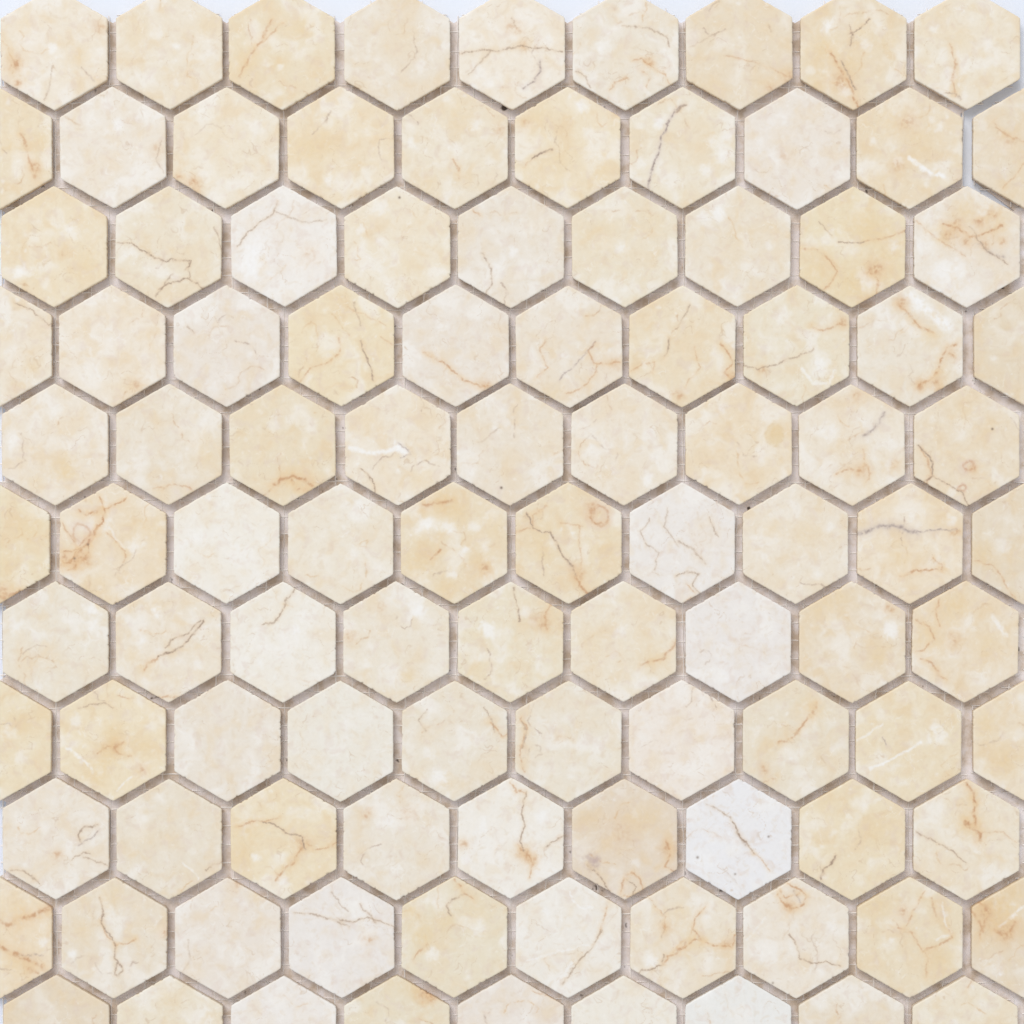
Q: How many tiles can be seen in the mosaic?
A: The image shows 104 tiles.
